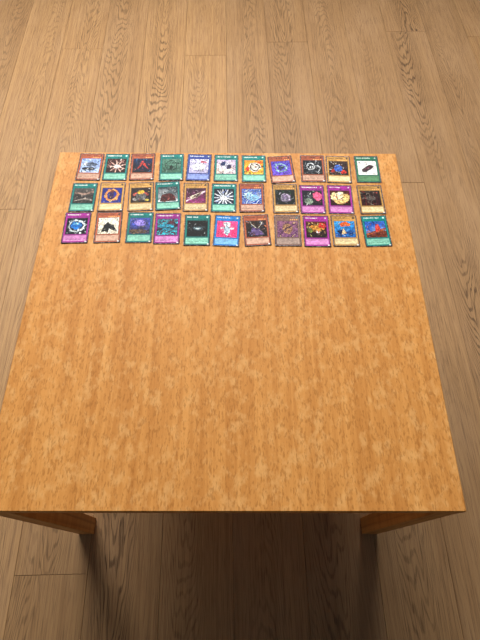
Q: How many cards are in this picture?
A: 33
